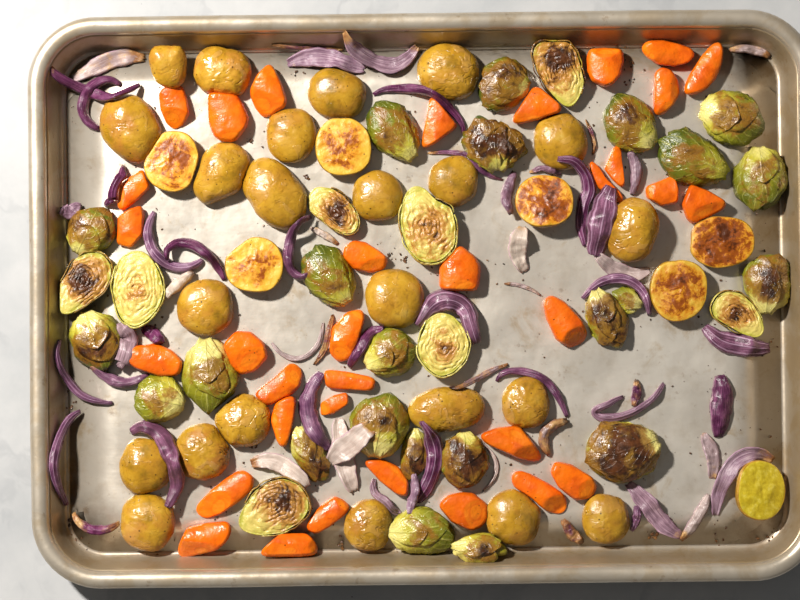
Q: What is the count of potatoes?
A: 30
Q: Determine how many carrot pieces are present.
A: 34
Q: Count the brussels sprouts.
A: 31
